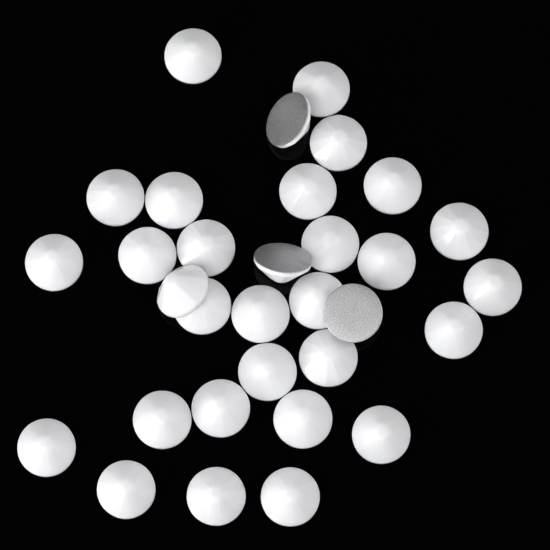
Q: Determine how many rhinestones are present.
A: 32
